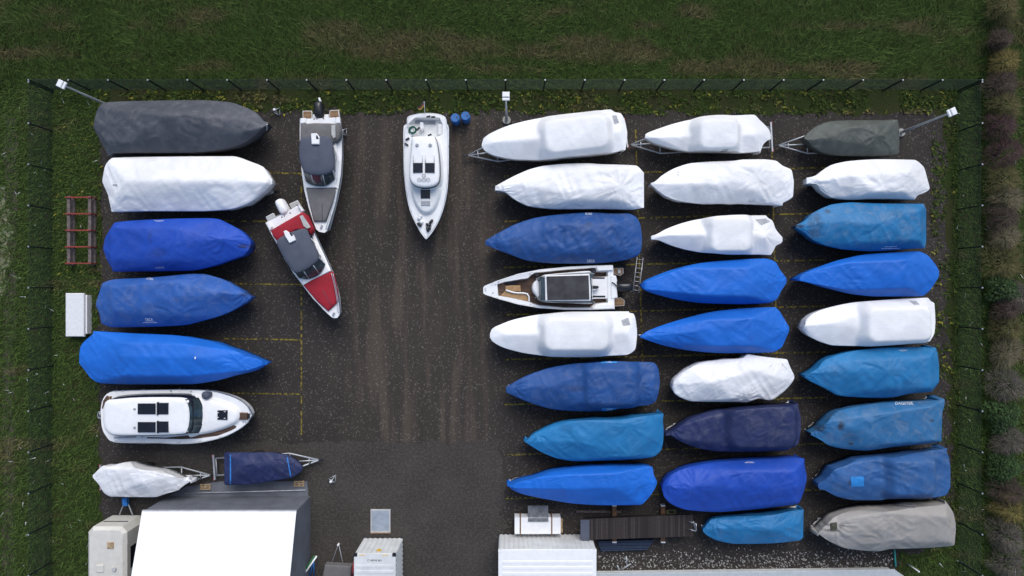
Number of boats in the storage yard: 37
